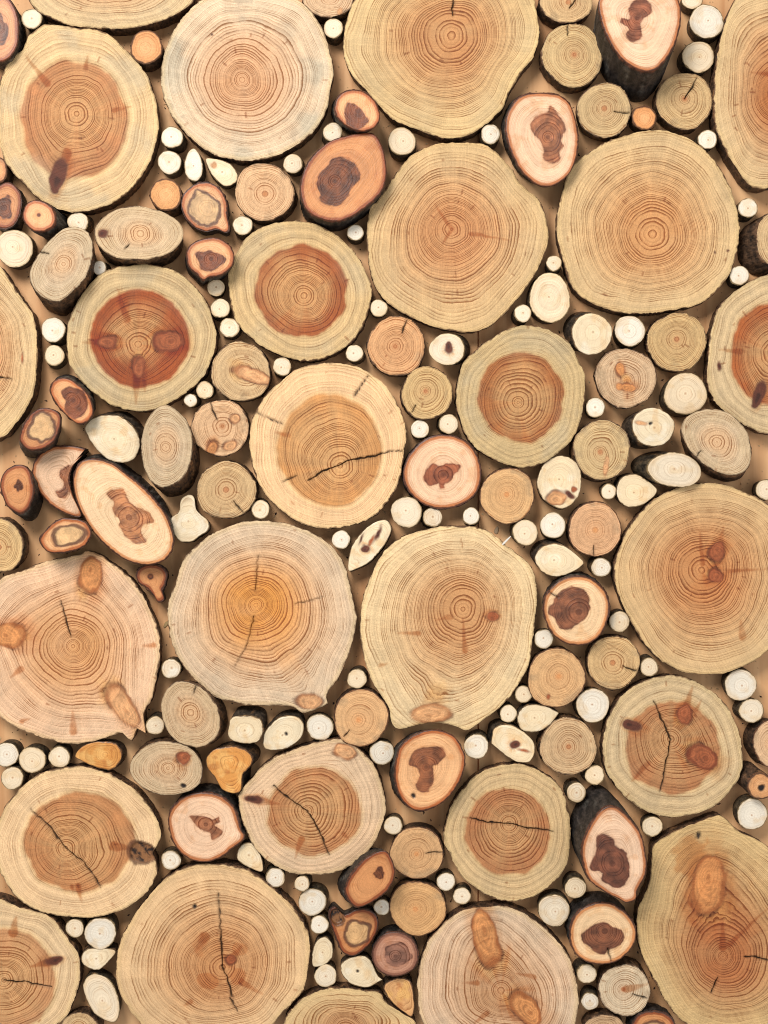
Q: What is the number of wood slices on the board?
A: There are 200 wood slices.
